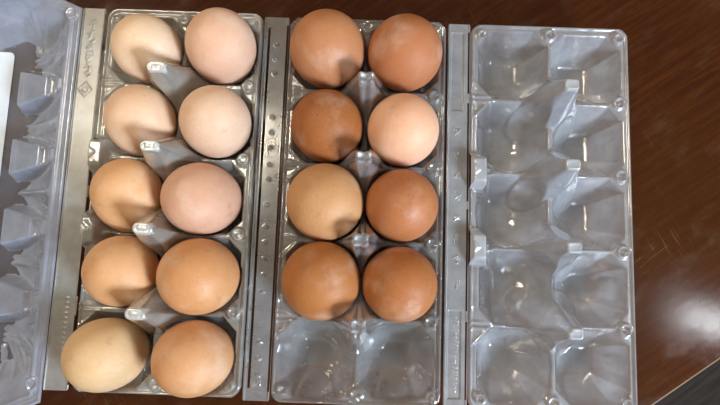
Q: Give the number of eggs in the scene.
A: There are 18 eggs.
